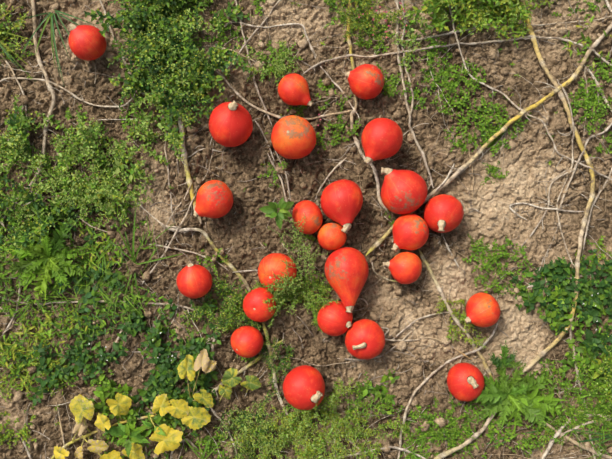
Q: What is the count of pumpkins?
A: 24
